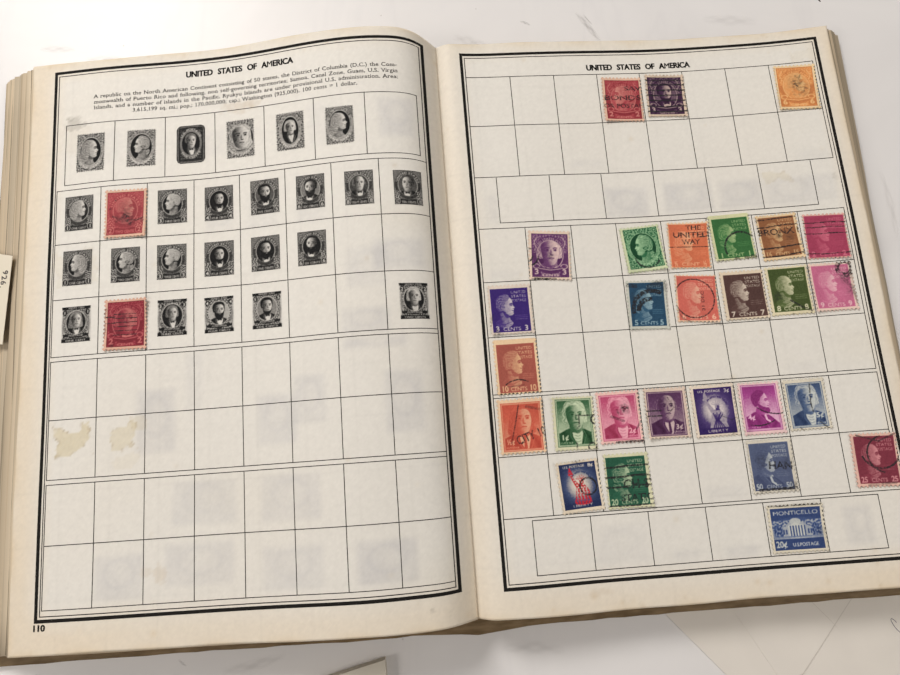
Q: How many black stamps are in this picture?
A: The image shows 24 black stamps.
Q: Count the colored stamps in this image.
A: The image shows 30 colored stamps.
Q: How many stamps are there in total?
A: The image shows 54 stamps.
